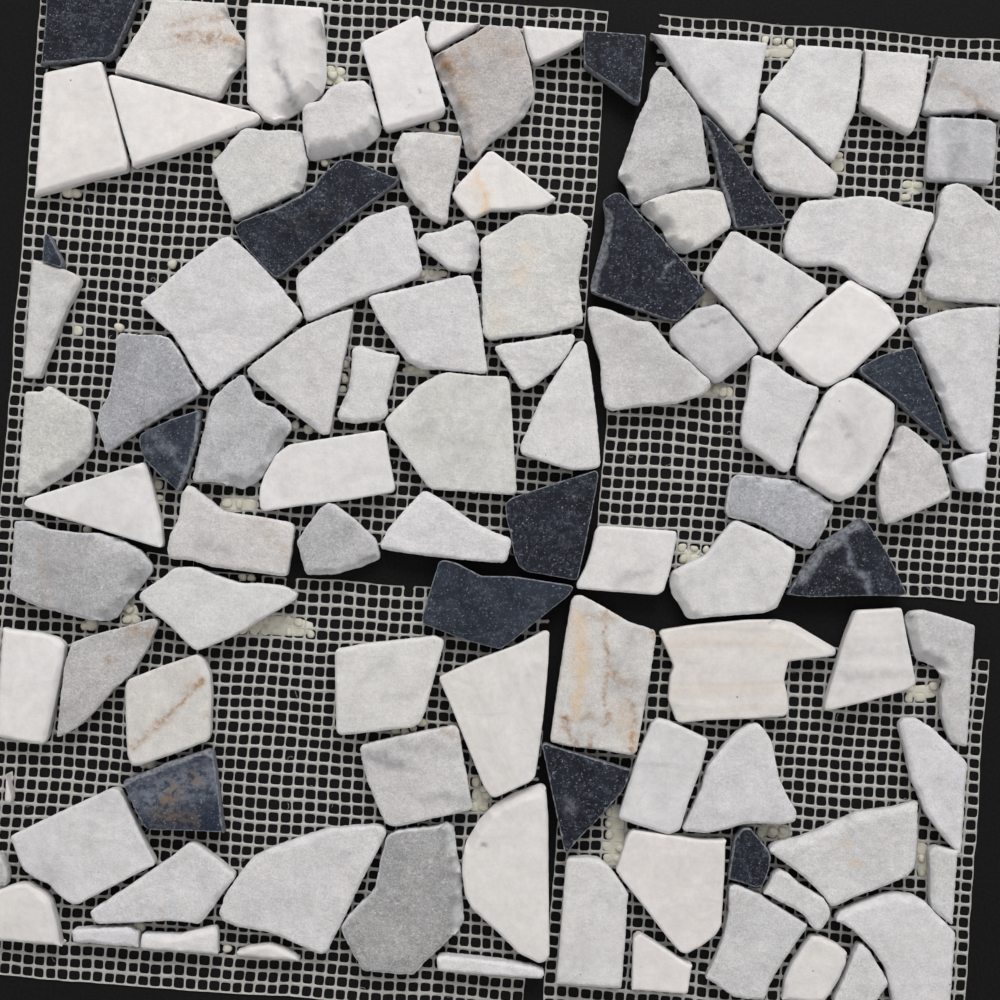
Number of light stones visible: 90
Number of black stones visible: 14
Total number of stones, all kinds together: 104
